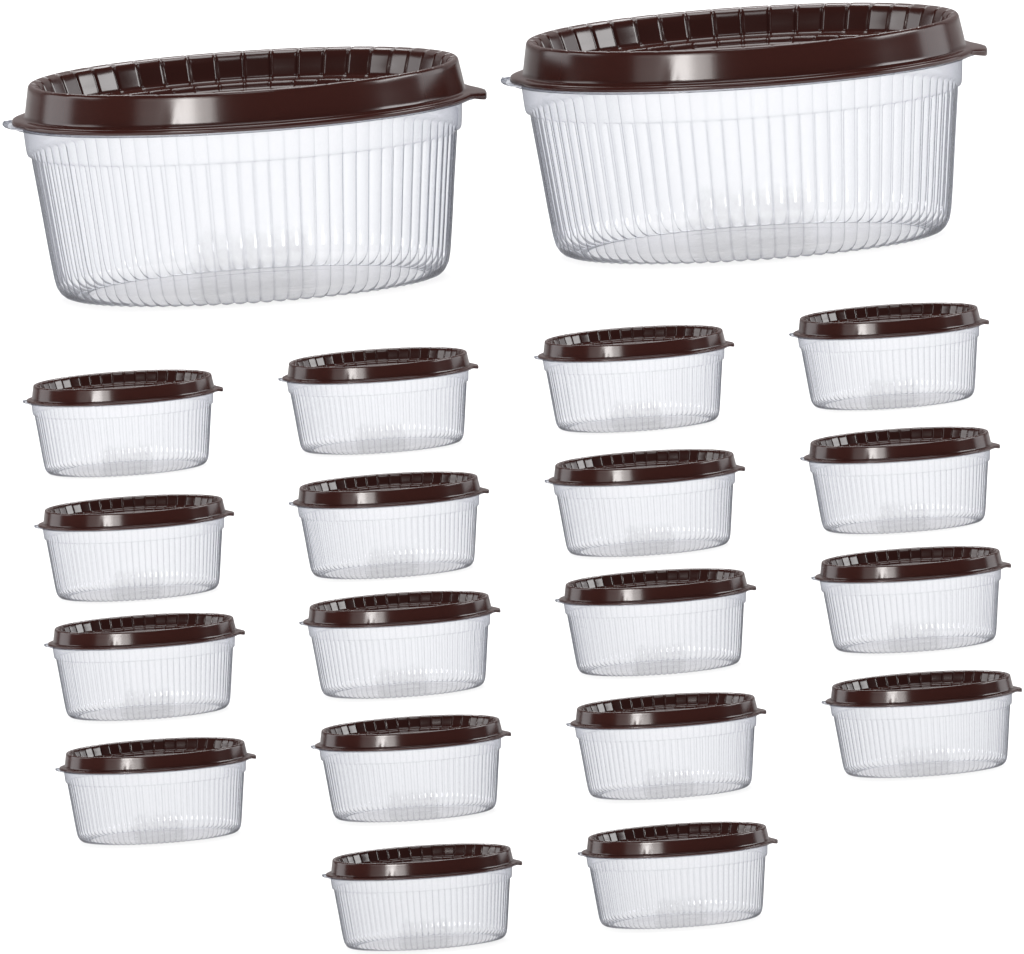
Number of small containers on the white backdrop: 18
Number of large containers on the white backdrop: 2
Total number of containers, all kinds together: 20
